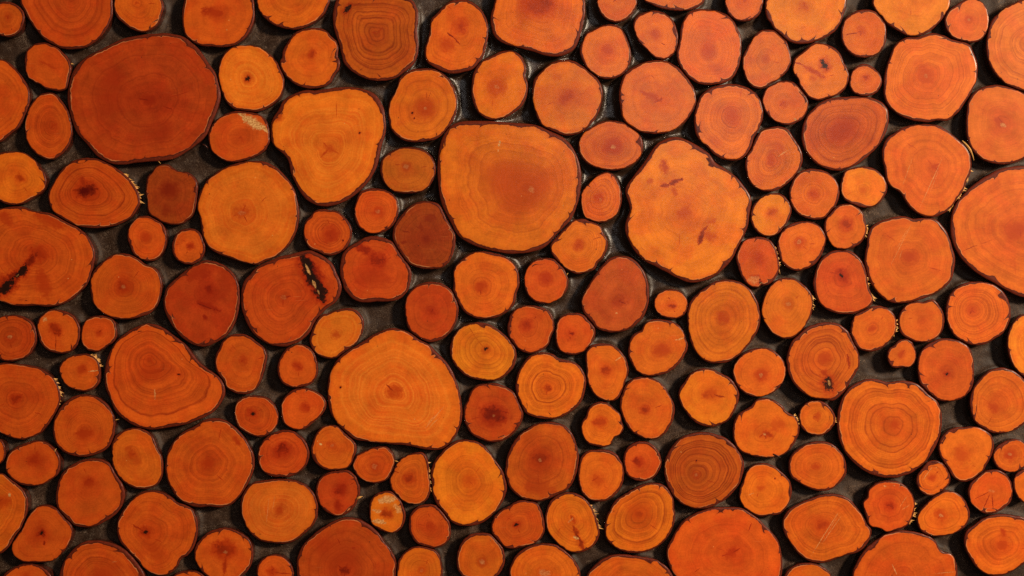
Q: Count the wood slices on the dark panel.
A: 160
